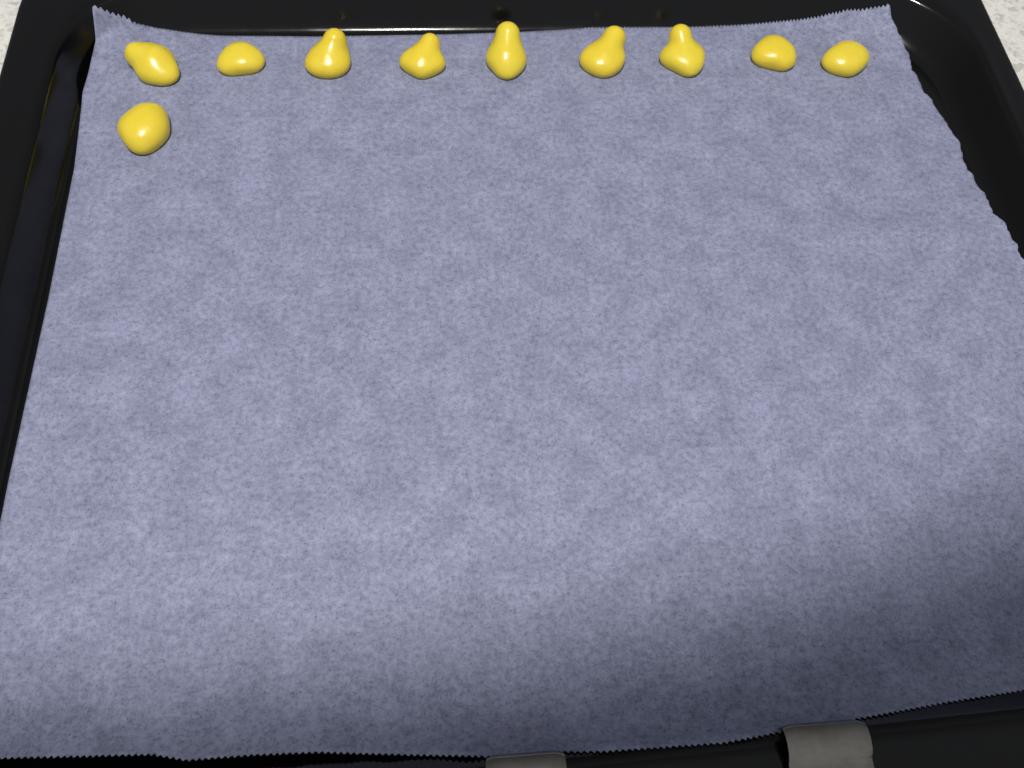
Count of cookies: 10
